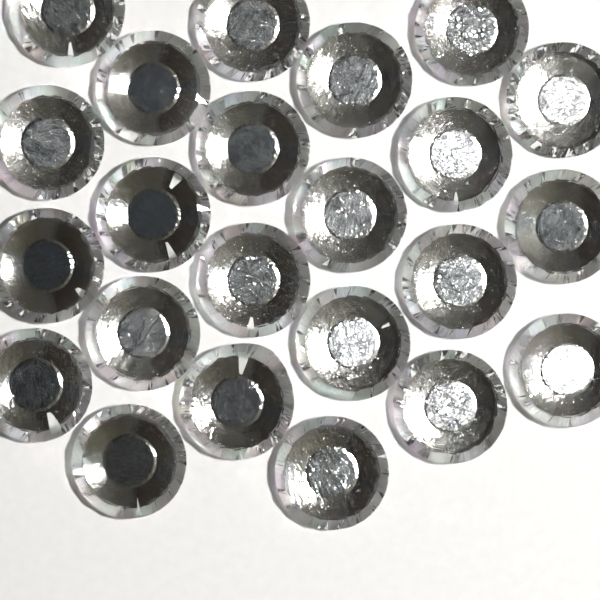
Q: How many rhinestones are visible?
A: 23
